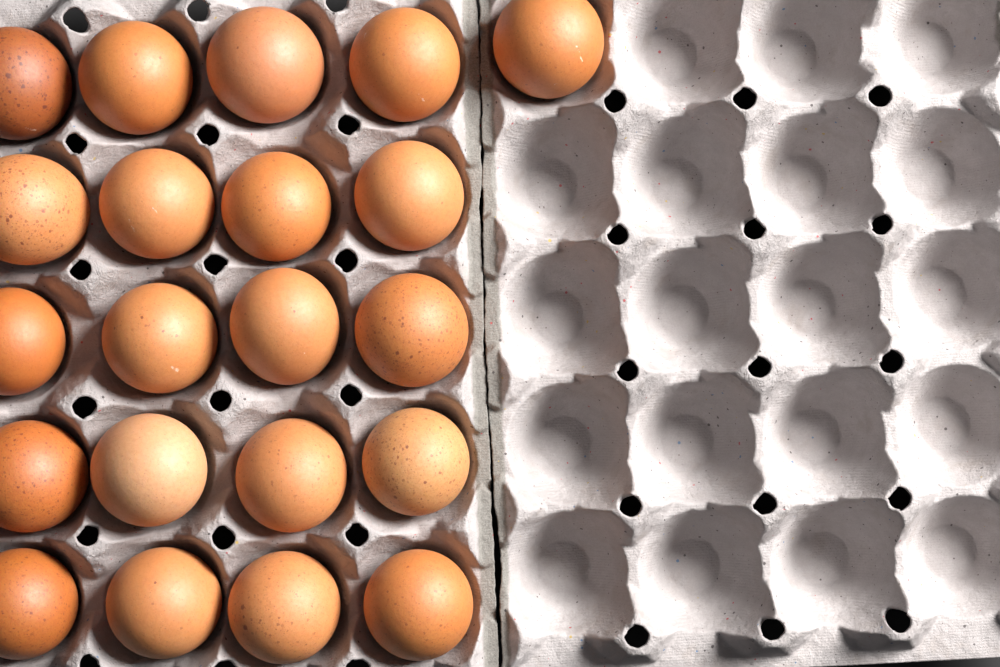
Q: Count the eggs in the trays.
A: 21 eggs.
